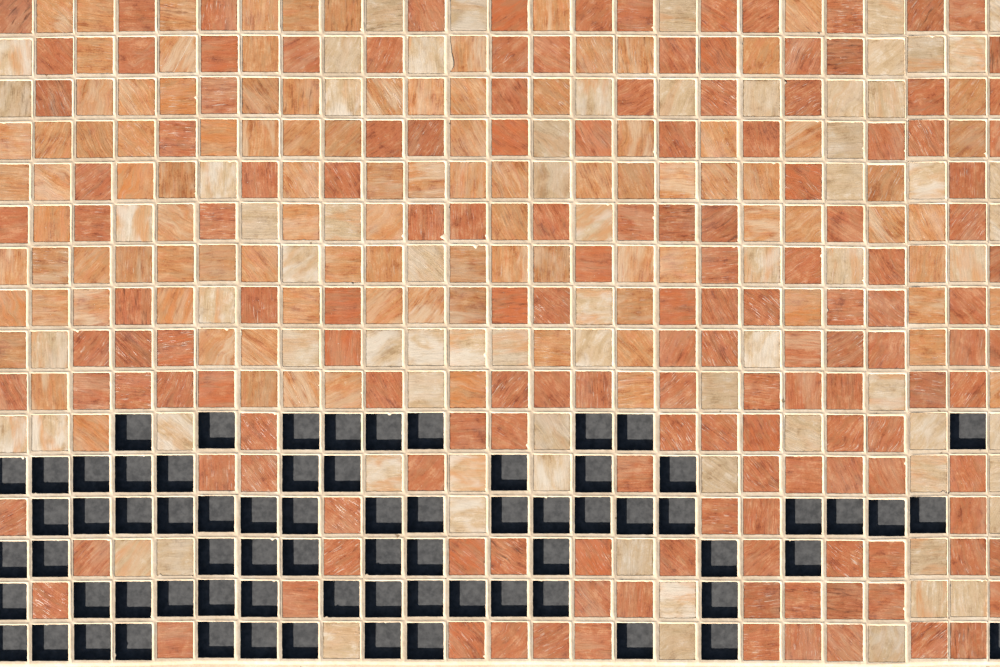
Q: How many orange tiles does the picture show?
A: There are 103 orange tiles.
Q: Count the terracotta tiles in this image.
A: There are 152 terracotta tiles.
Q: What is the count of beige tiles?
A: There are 73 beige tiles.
